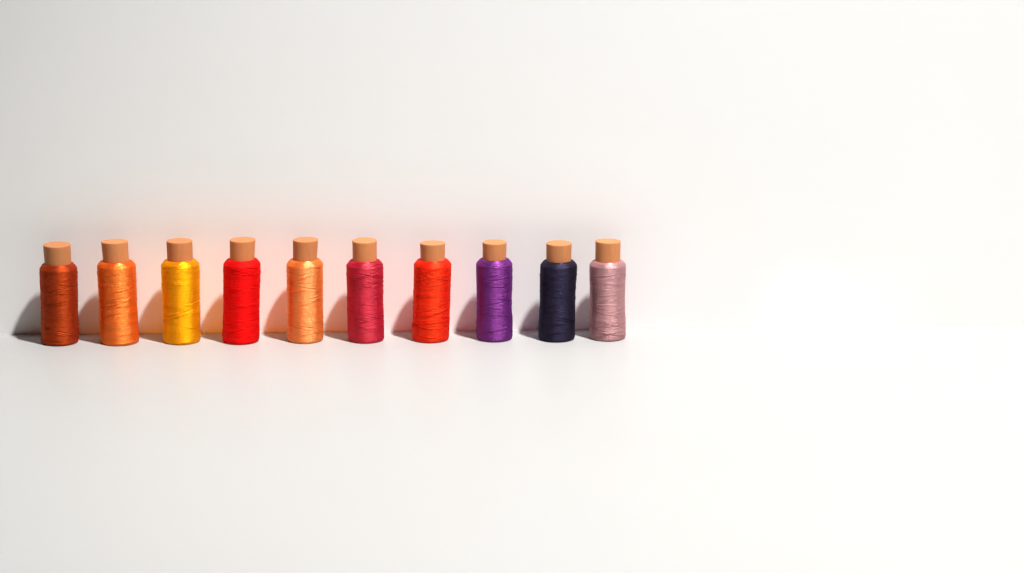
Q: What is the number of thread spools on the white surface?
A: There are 10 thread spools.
